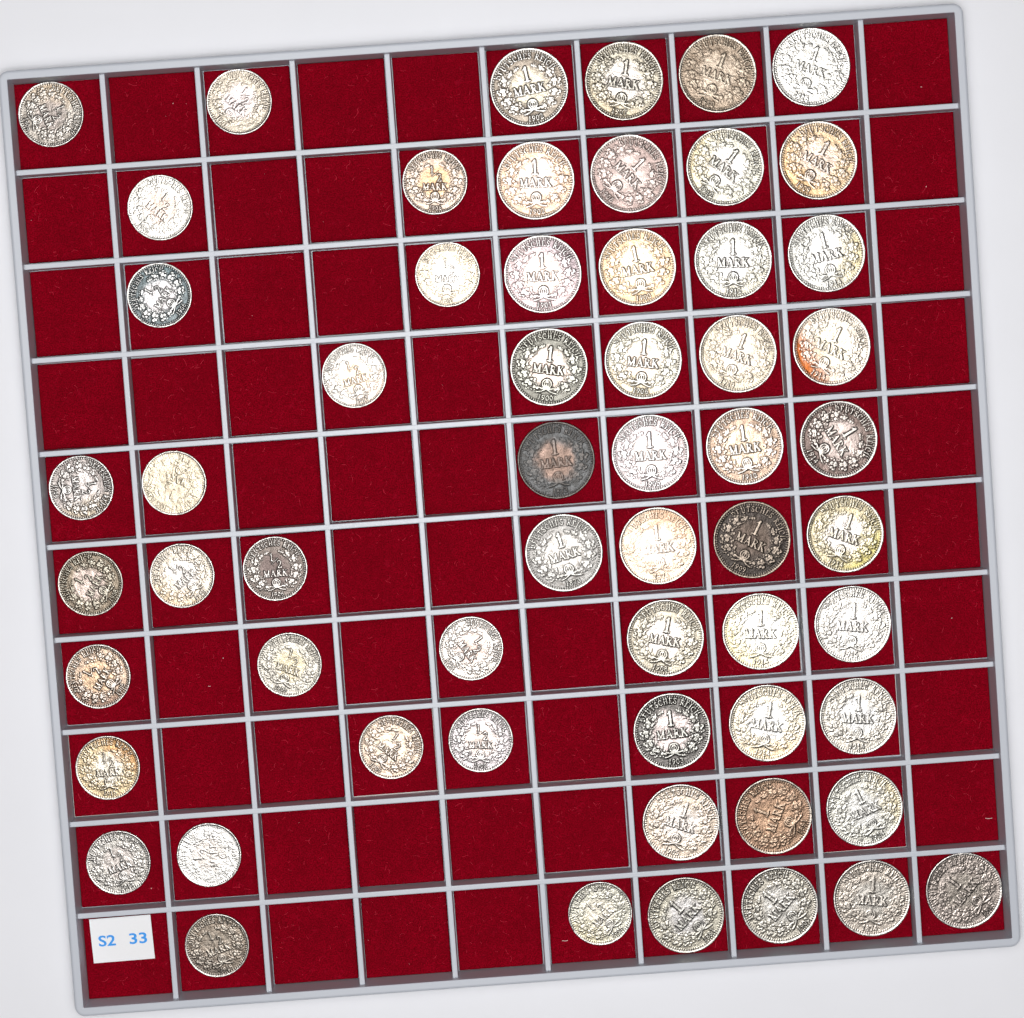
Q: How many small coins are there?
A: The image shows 22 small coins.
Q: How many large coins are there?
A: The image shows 37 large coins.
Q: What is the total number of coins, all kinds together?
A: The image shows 59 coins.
